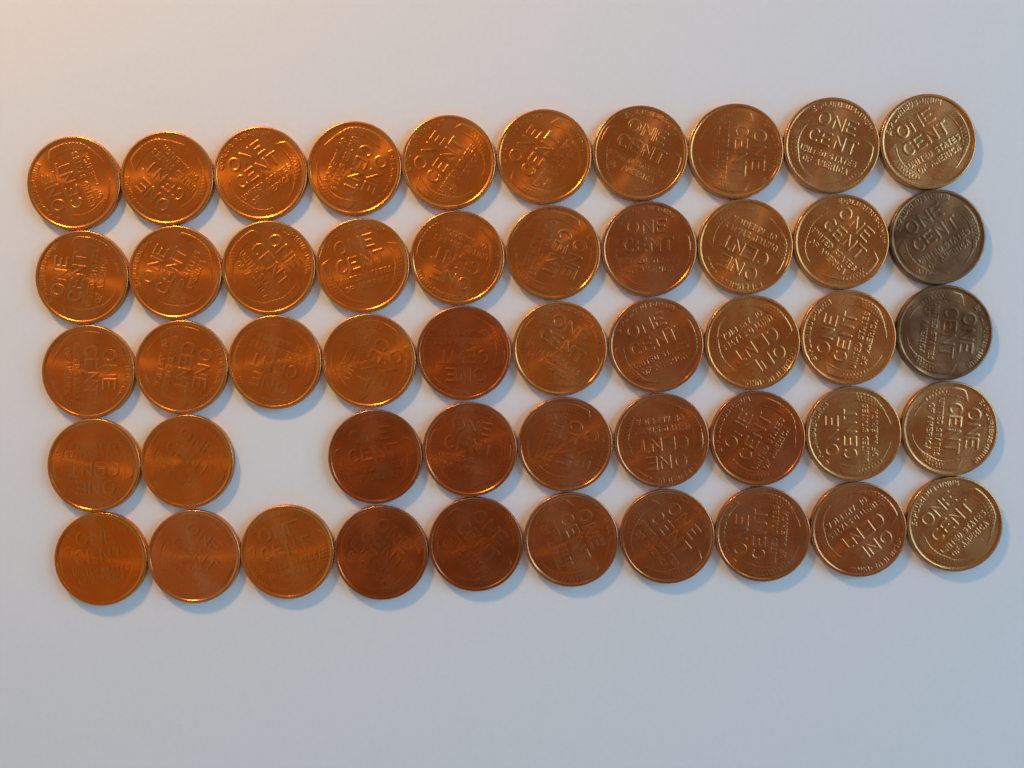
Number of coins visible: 49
